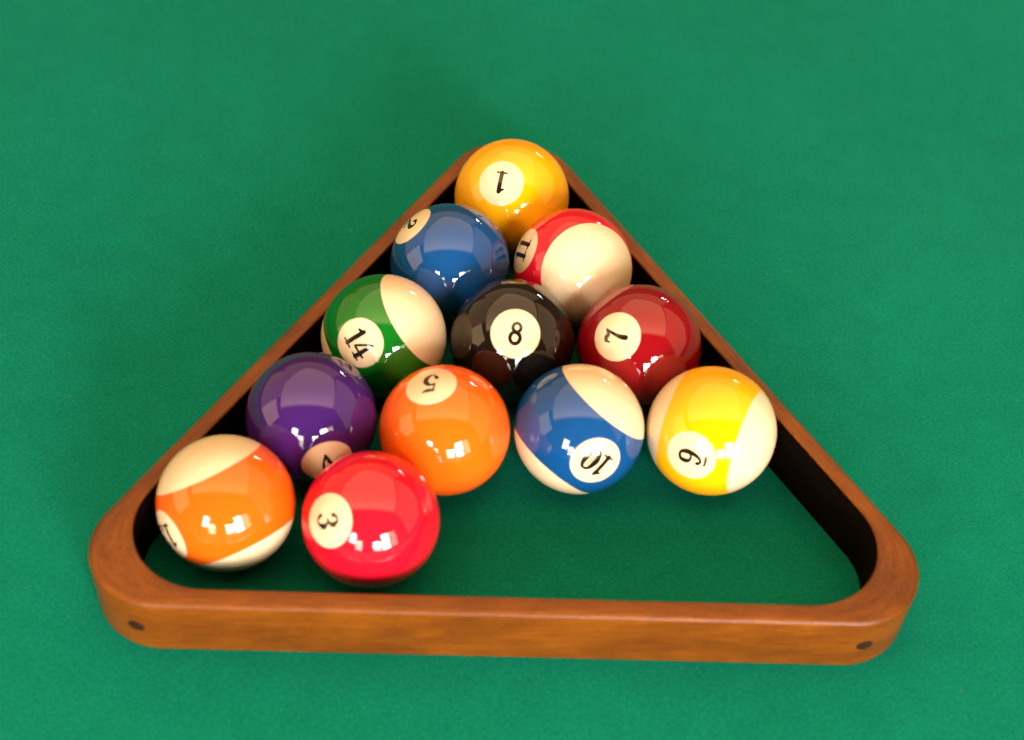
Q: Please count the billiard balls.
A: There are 12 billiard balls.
